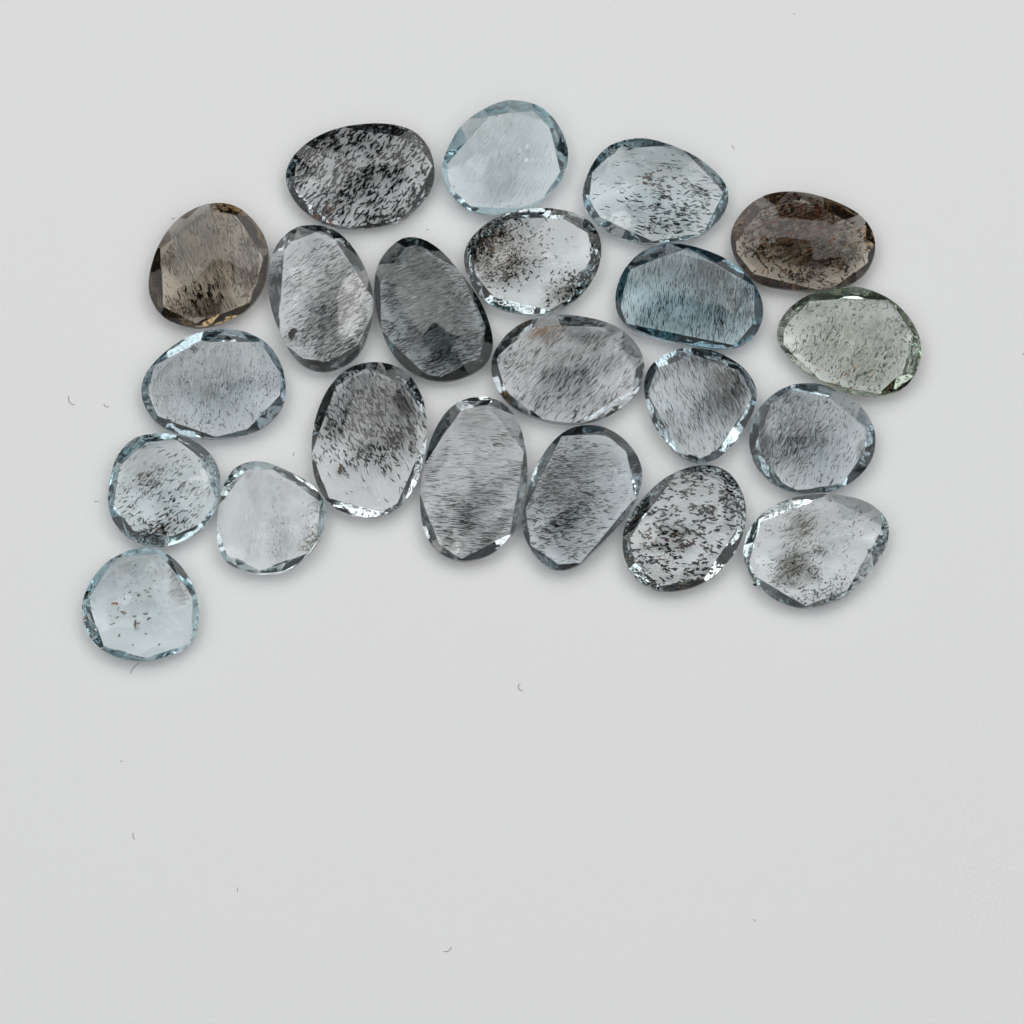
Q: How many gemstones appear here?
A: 22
